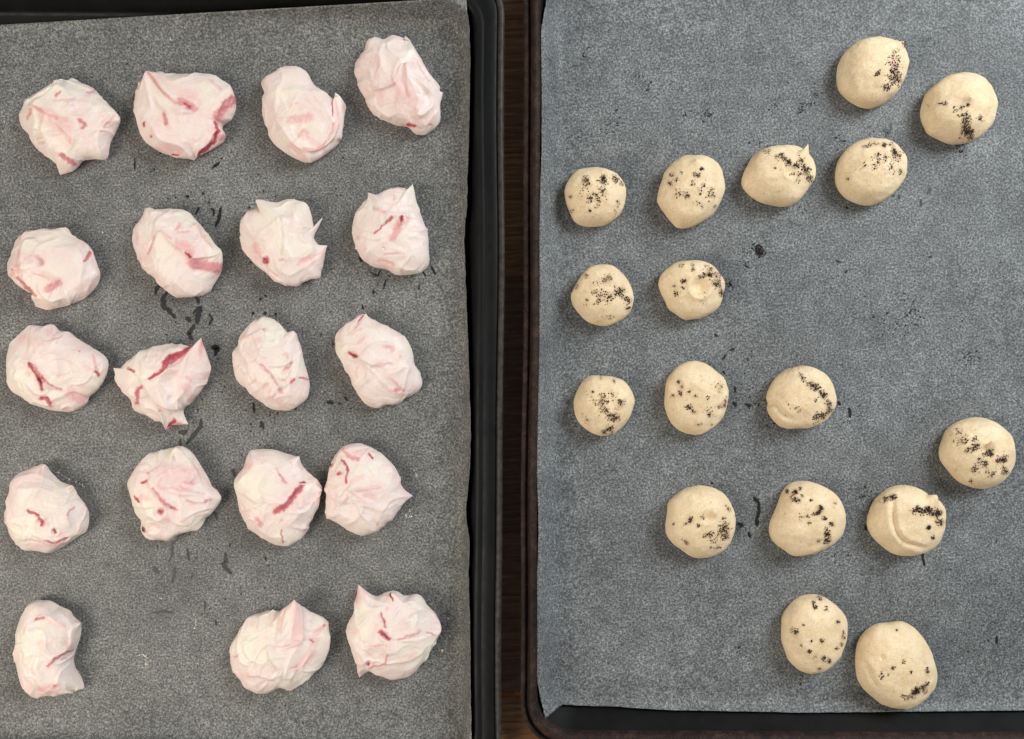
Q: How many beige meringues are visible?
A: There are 17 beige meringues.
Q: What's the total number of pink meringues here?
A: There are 19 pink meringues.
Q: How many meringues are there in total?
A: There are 36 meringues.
